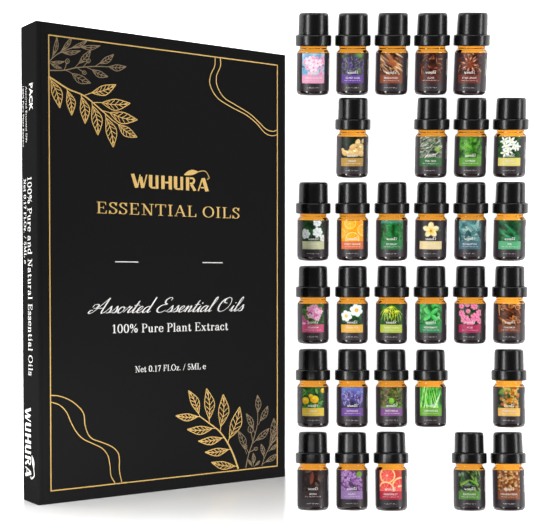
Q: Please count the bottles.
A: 31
